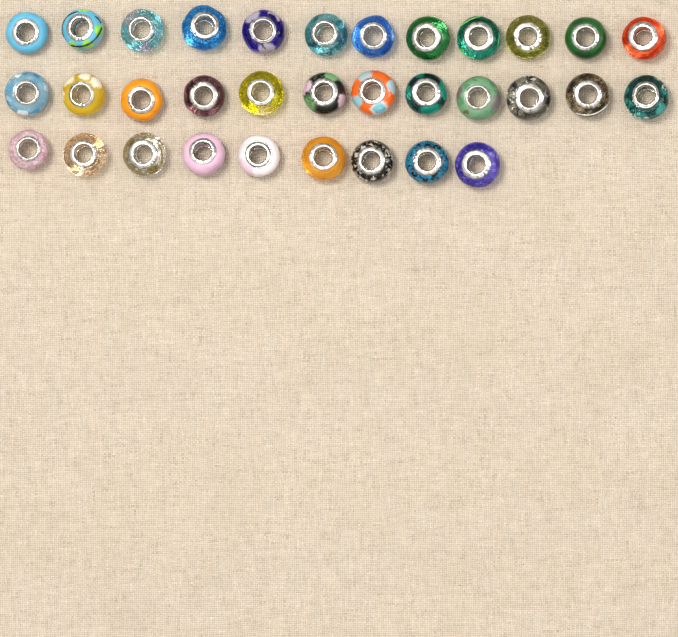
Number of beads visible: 33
